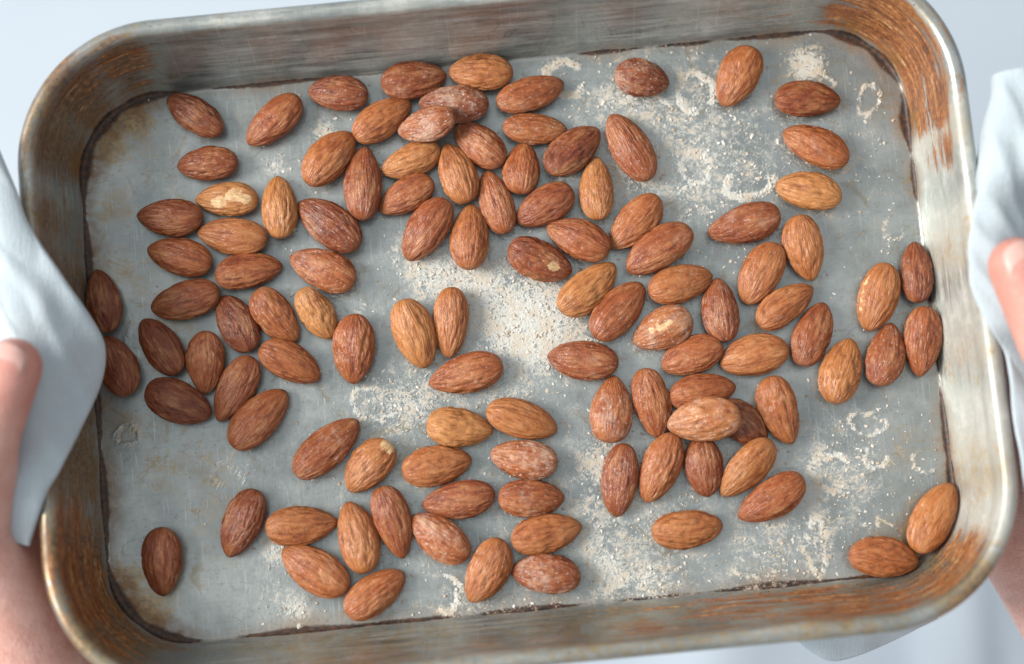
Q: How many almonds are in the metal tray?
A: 109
